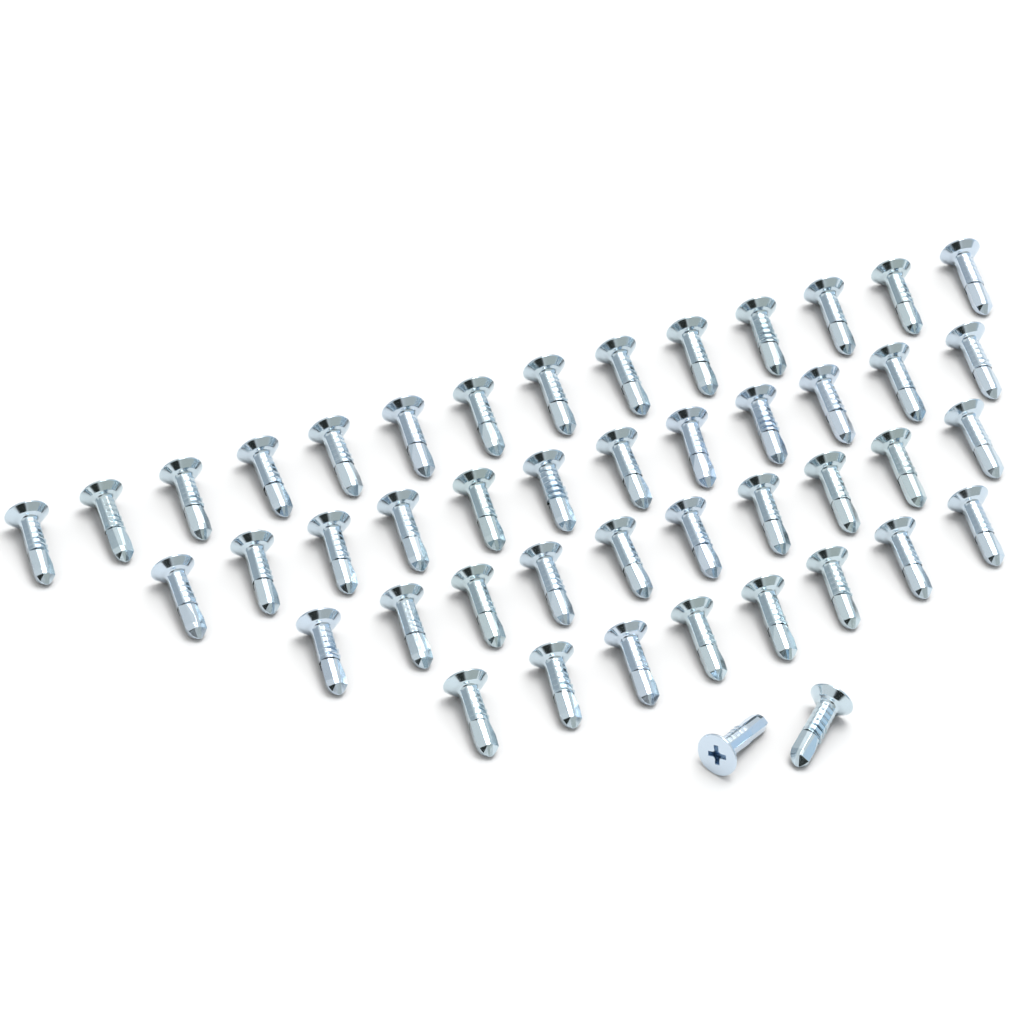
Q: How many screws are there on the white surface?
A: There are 46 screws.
